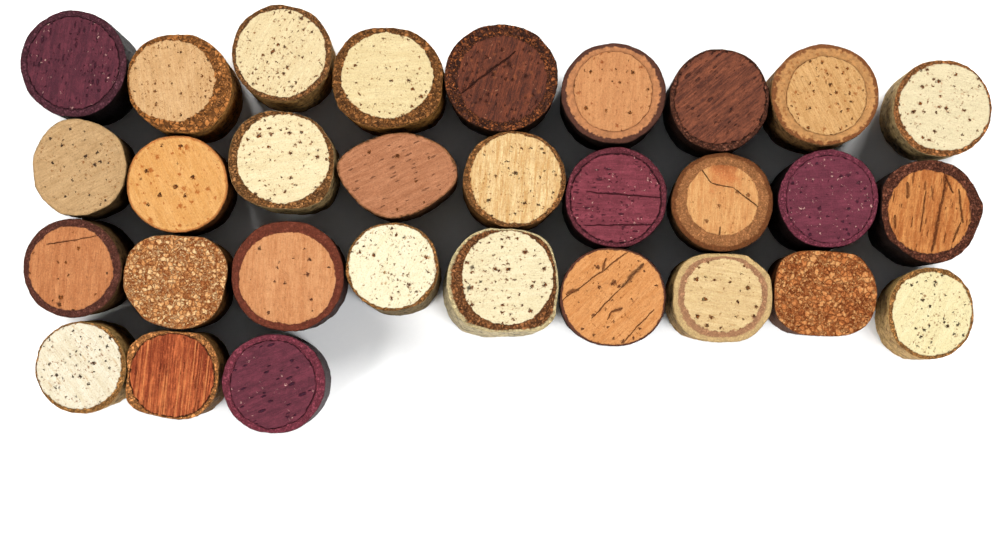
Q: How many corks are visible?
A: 30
